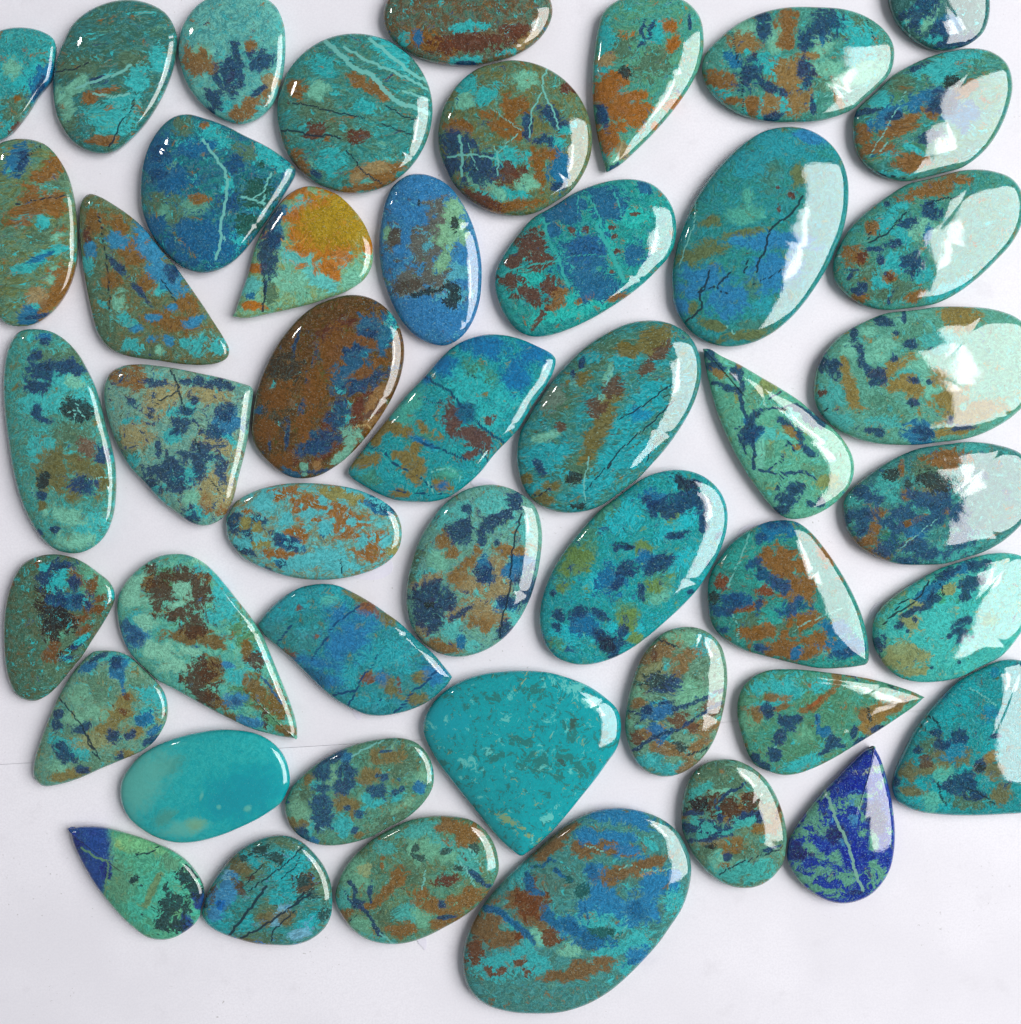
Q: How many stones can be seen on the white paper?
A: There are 47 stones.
